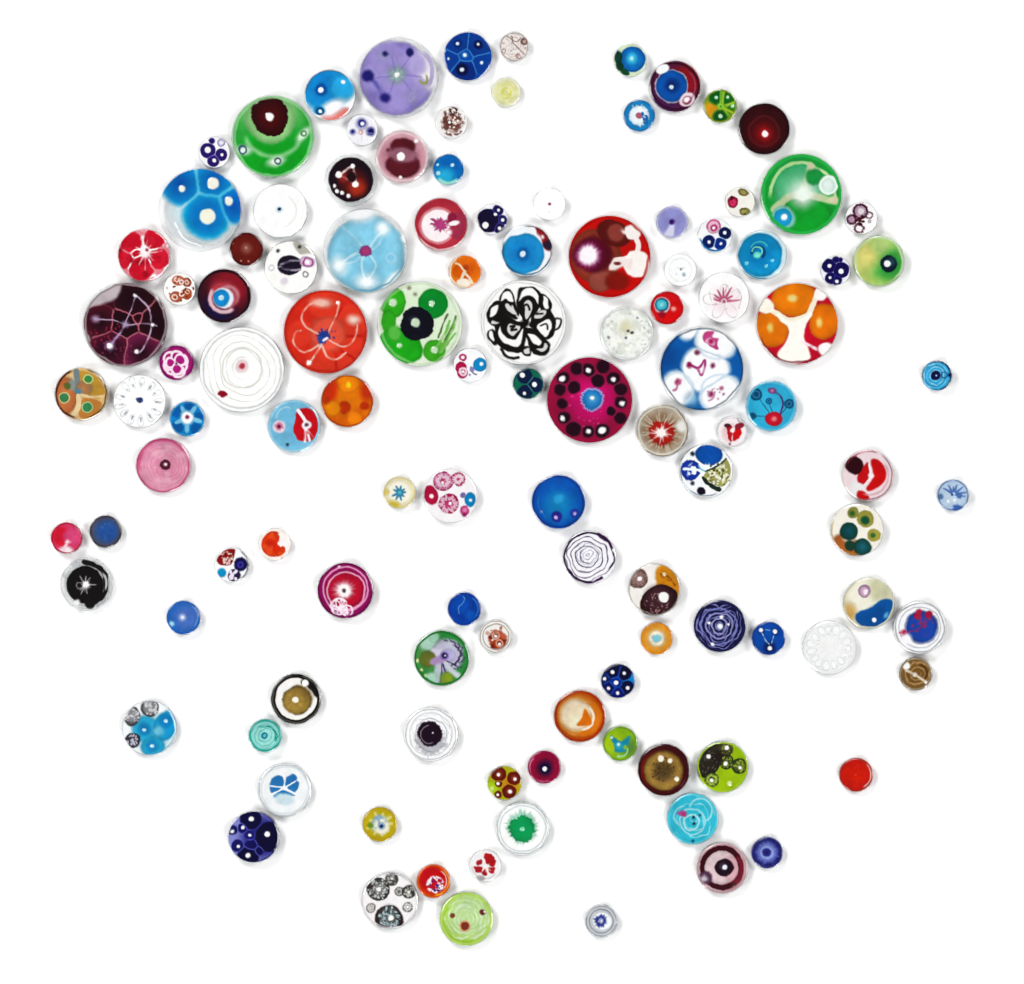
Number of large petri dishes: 14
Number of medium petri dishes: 50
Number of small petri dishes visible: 50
